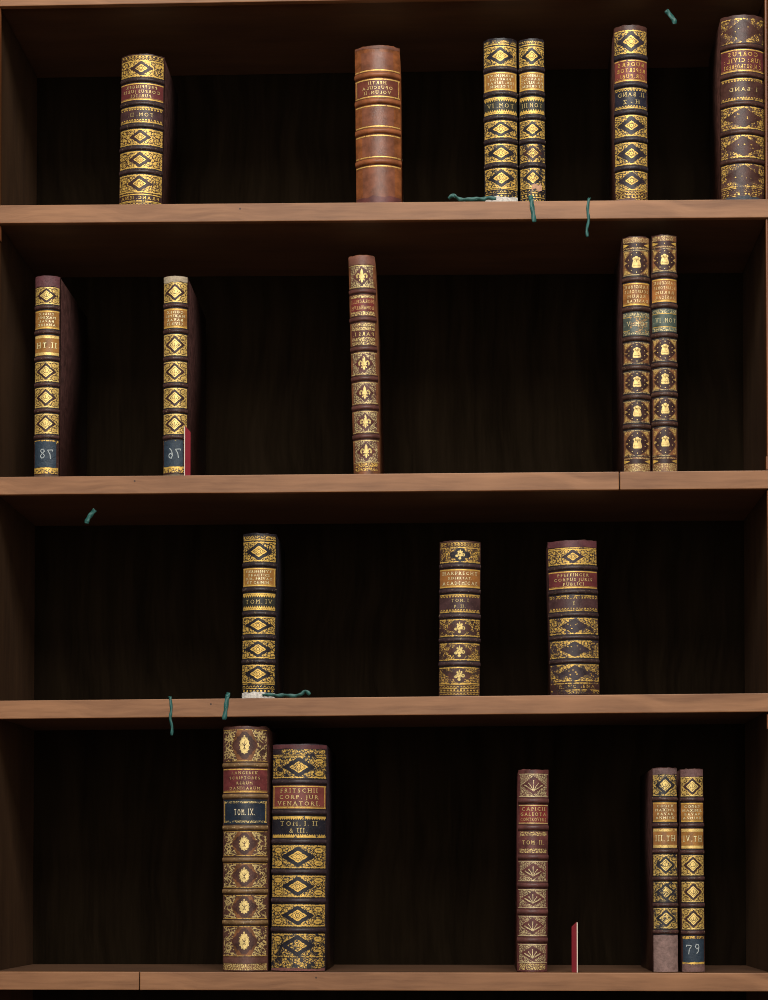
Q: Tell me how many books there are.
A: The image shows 19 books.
